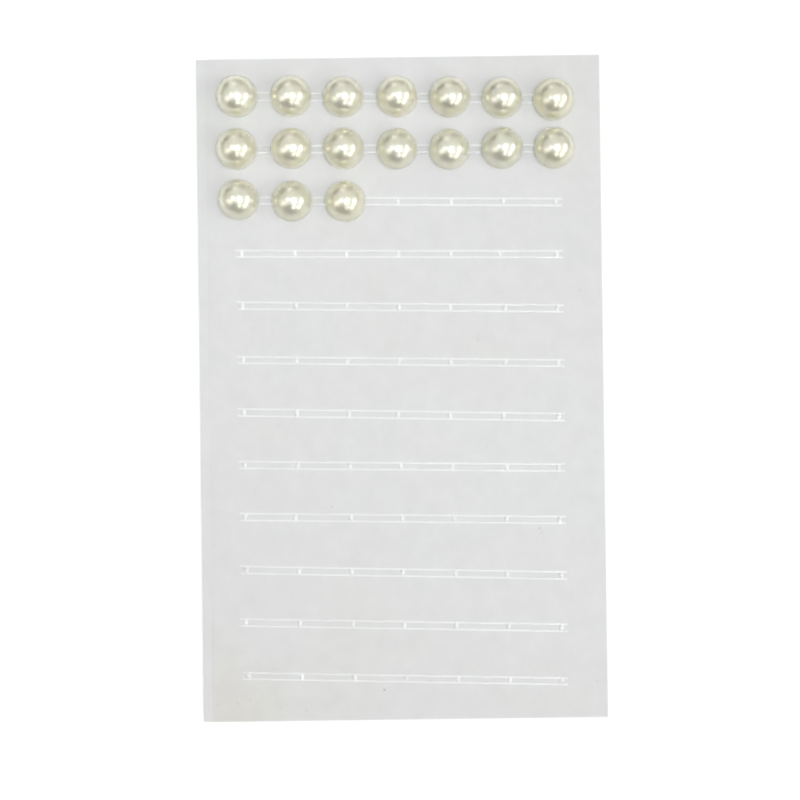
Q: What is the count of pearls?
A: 17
